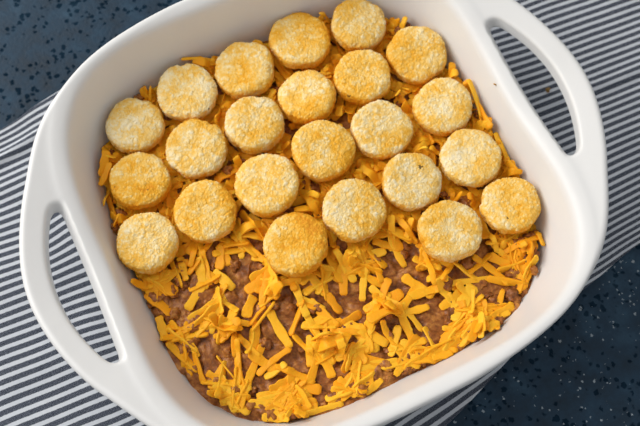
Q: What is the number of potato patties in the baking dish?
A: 23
